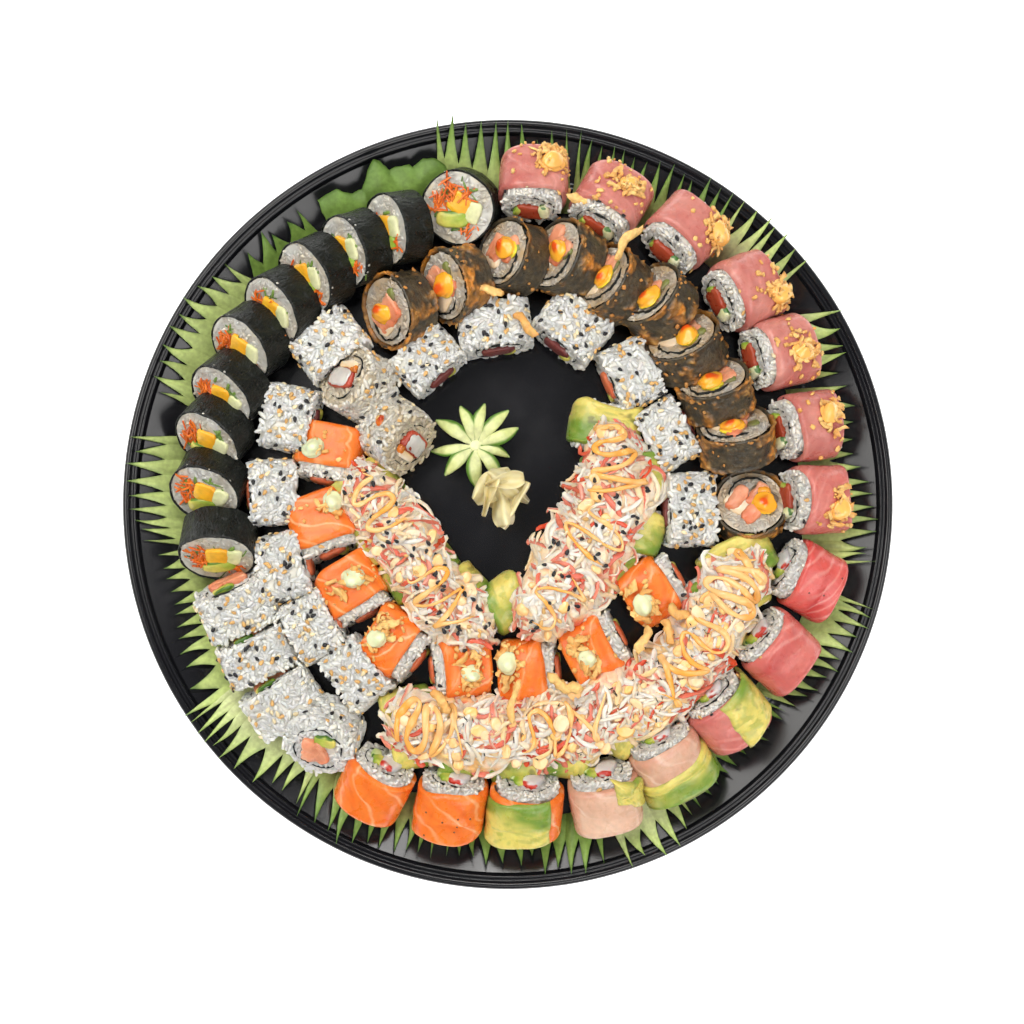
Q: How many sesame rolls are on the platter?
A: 18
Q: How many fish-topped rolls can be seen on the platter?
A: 23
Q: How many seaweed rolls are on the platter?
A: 10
